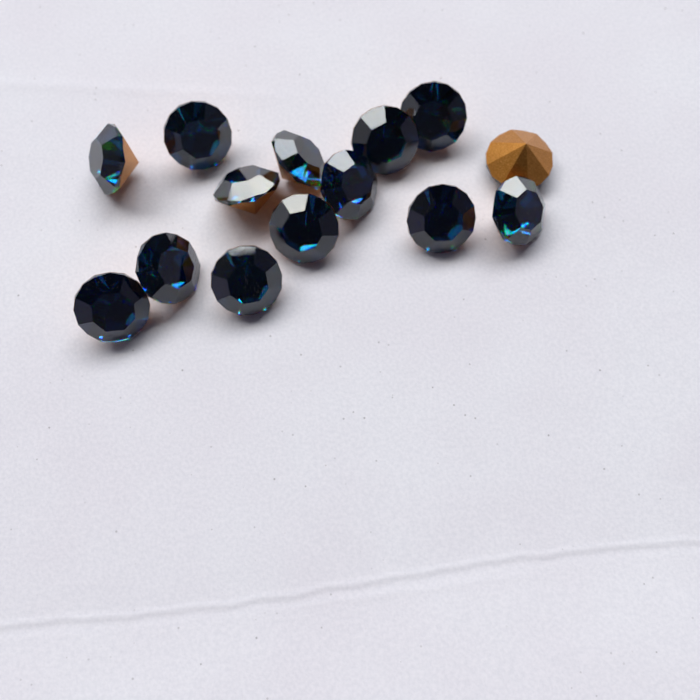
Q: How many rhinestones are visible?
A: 14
